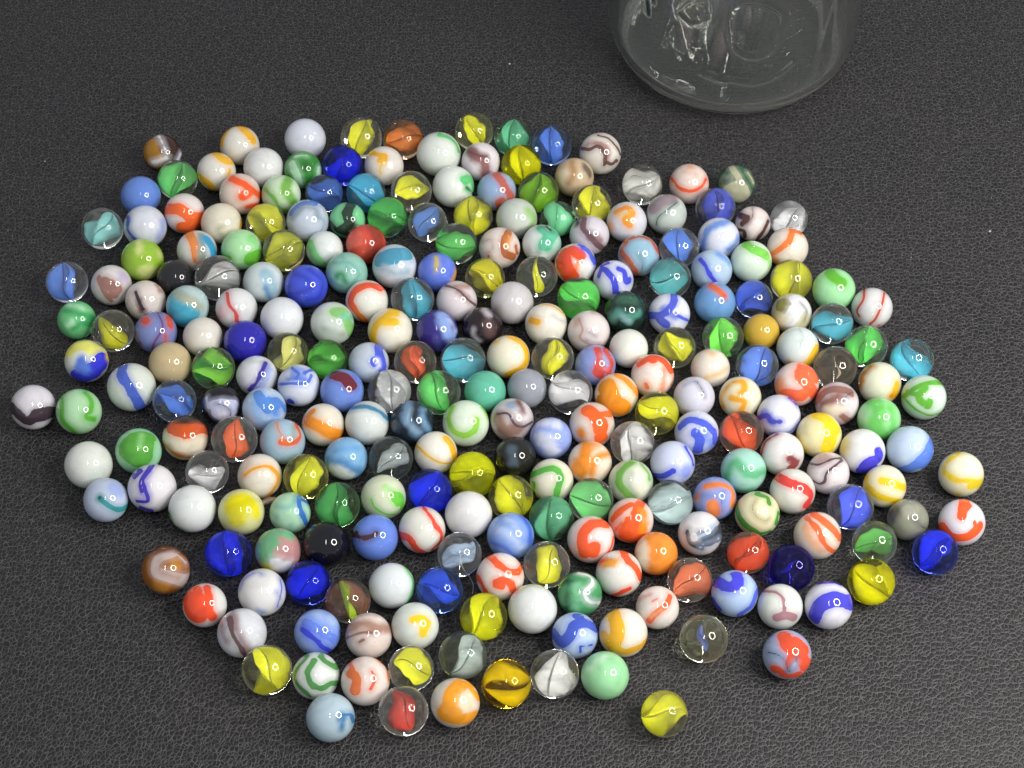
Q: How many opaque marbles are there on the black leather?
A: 176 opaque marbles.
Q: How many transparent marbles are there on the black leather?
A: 87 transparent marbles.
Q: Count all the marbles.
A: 263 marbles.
